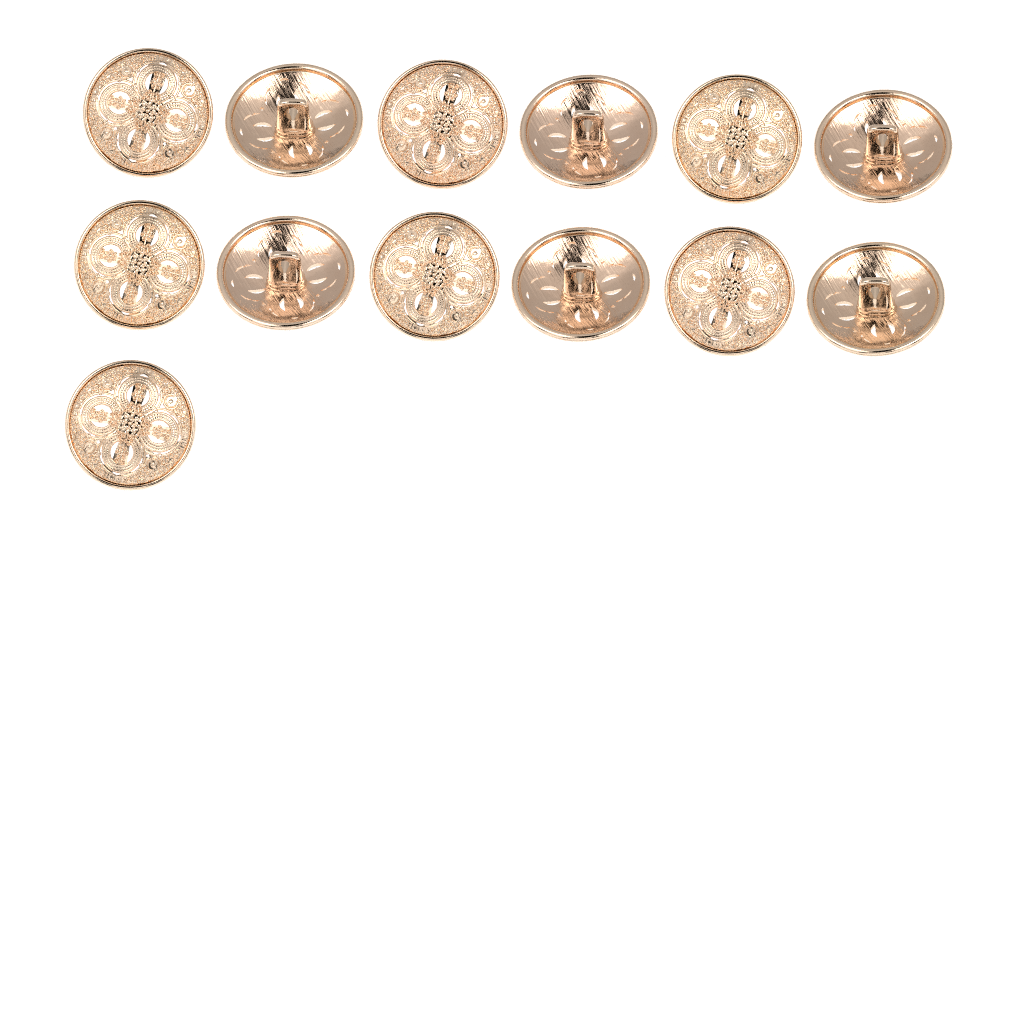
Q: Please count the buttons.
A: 13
